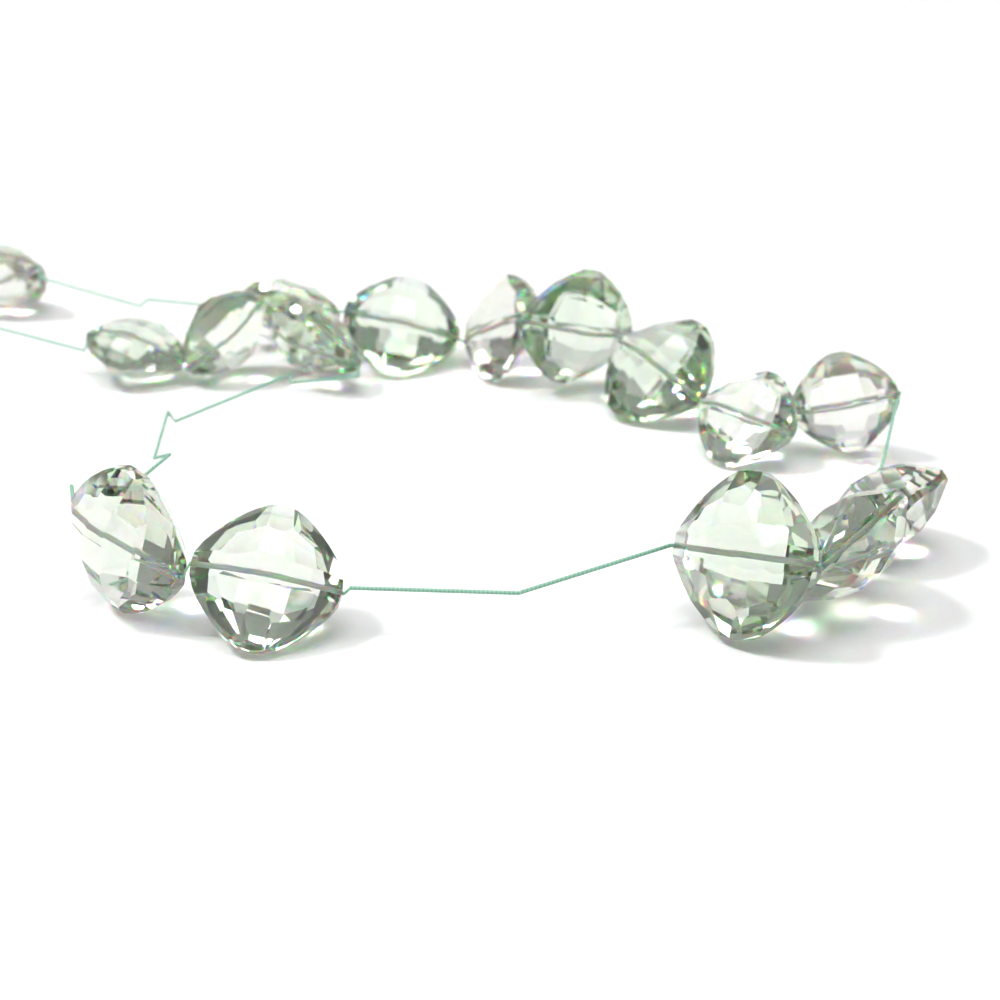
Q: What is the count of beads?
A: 16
